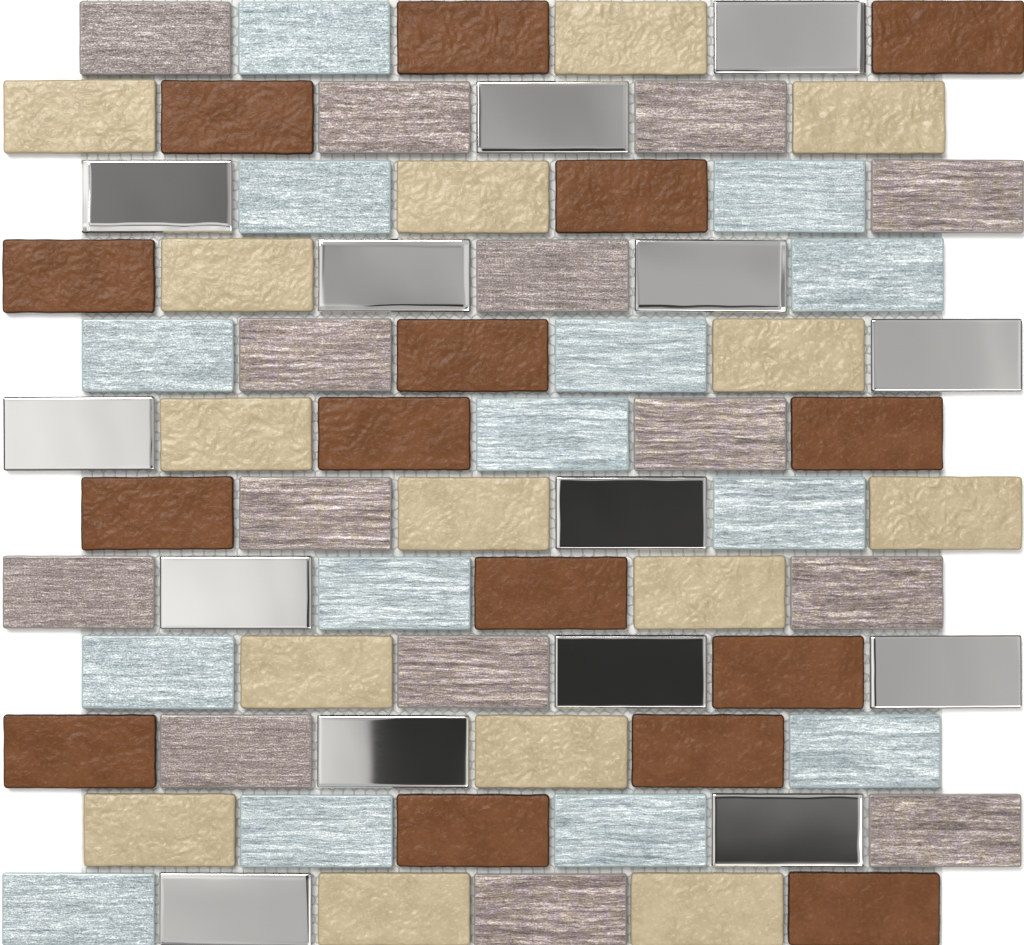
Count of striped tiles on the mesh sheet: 28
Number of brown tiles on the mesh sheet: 15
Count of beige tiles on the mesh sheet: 15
